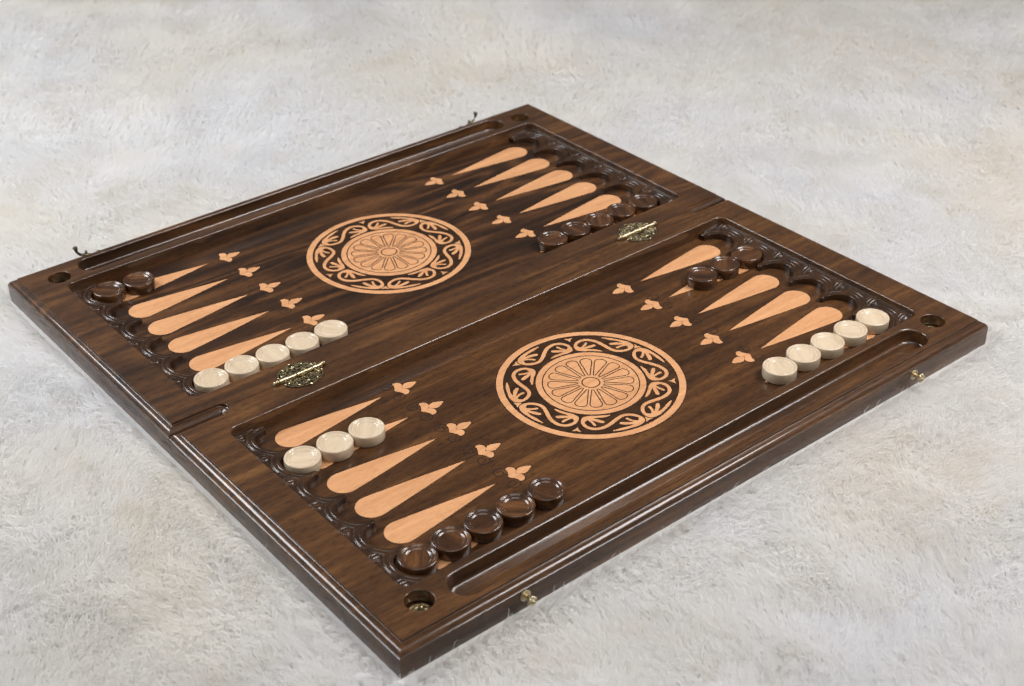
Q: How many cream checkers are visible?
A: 13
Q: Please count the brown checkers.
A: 15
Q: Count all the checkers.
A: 28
